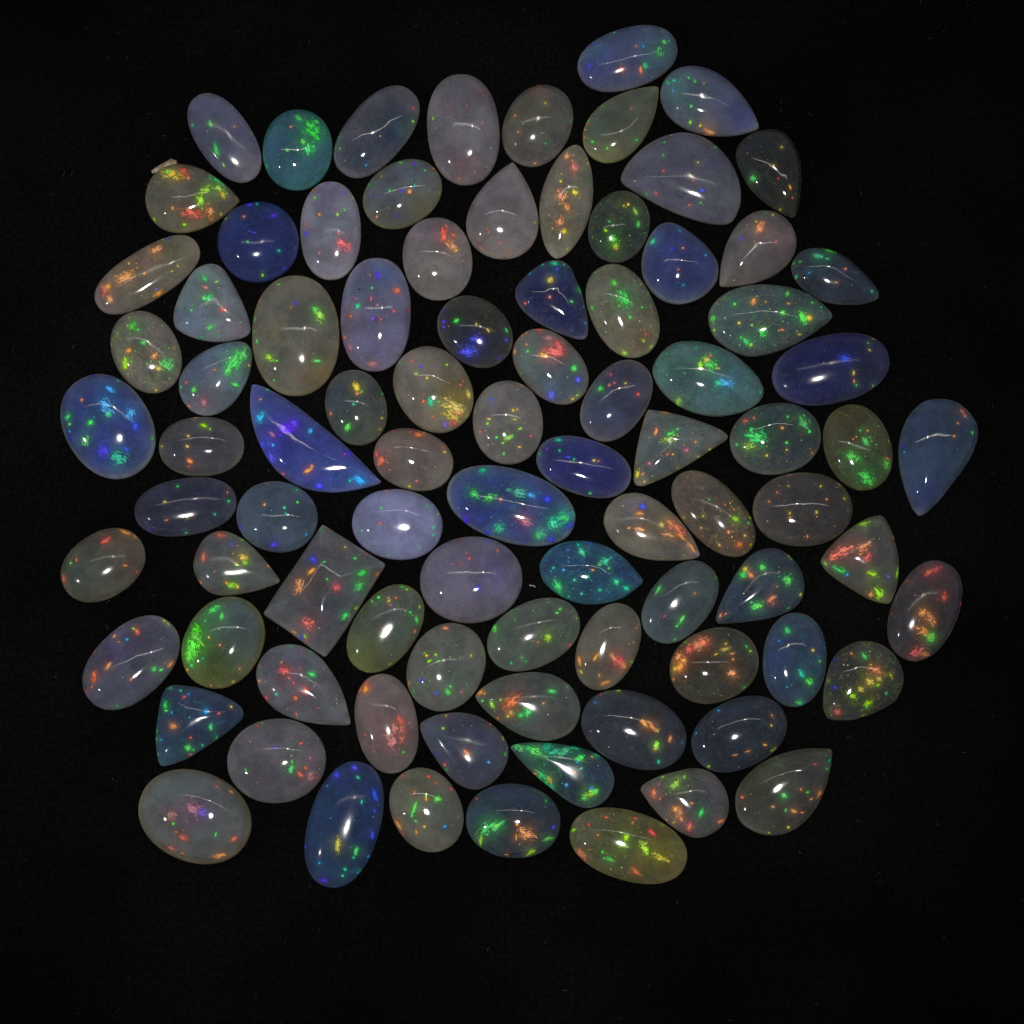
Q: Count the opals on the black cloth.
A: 88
